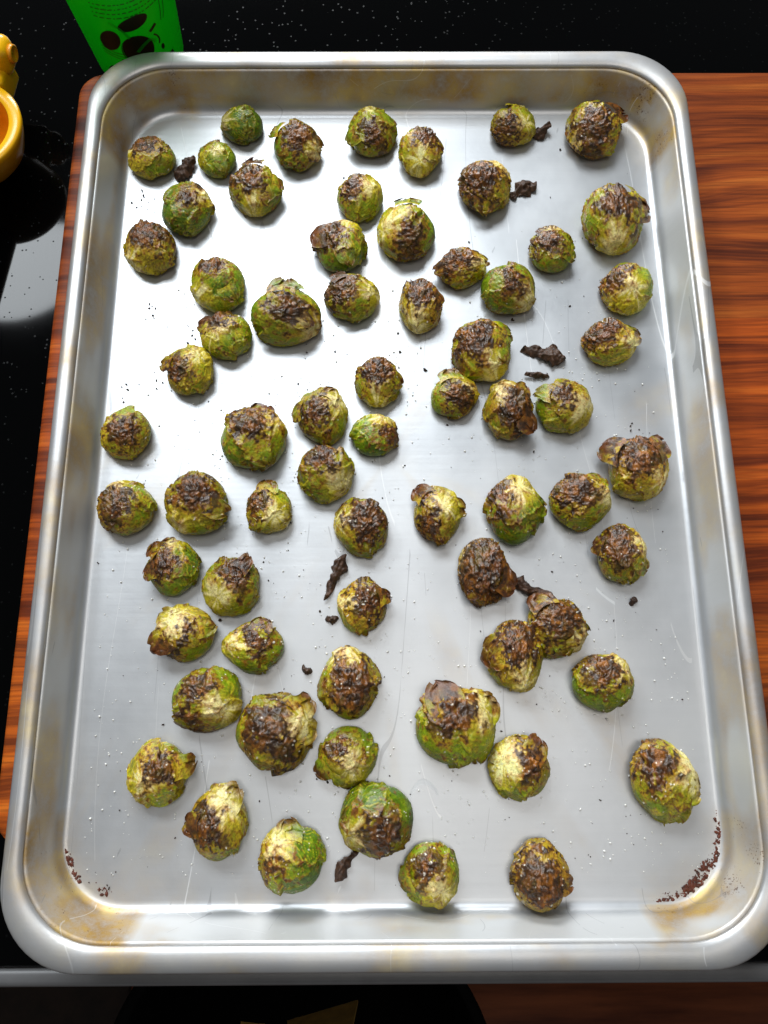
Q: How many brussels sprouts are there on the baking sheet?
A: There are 68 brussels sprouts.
